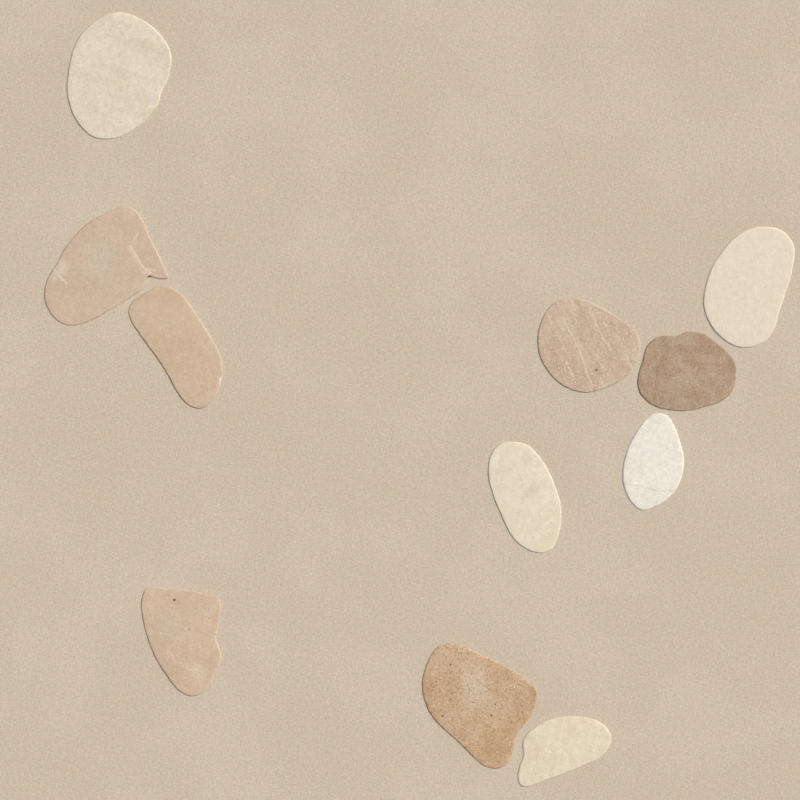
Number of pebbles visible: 11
